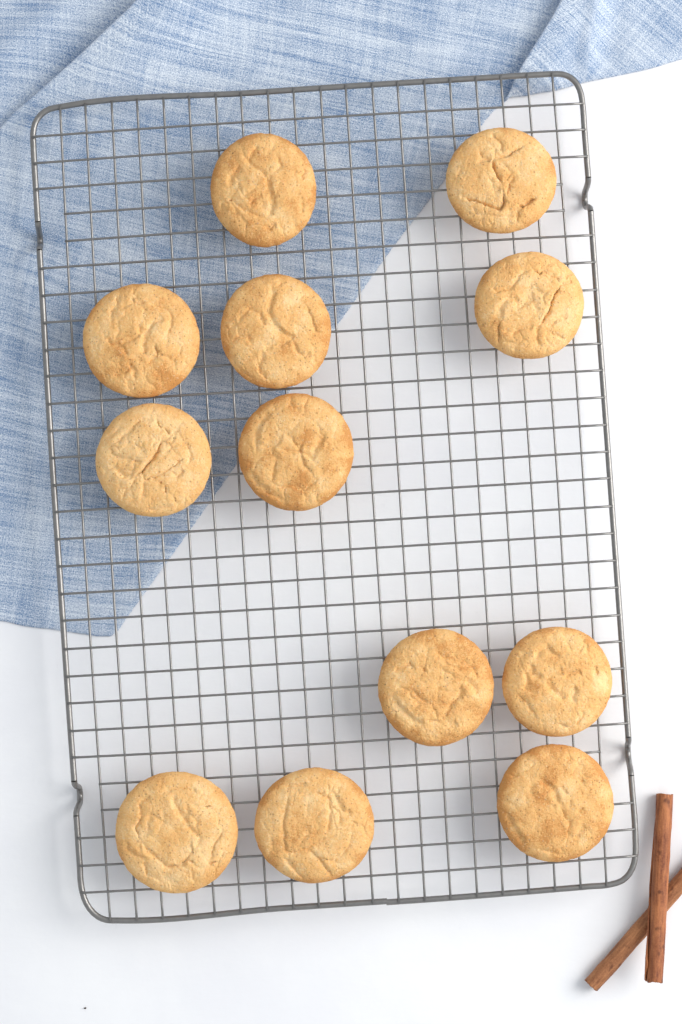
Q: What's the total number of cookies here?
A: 12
